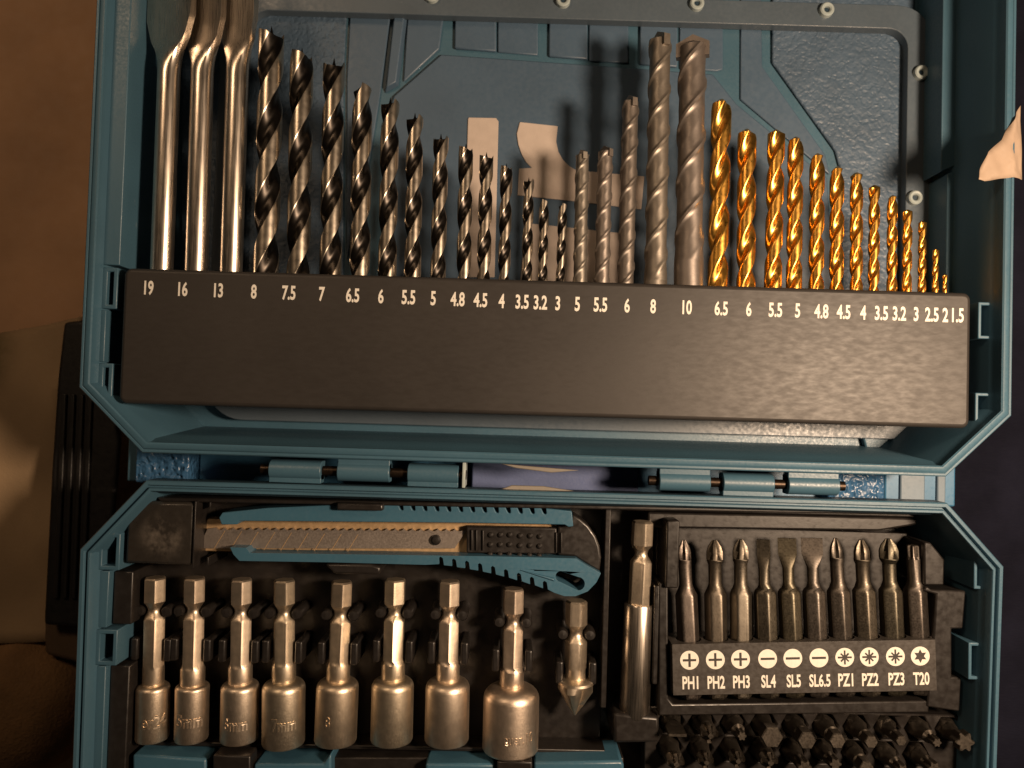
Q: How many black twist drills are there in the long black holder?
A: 13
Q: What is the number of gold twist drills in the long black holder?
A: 13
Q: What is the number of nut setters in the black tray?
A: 8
